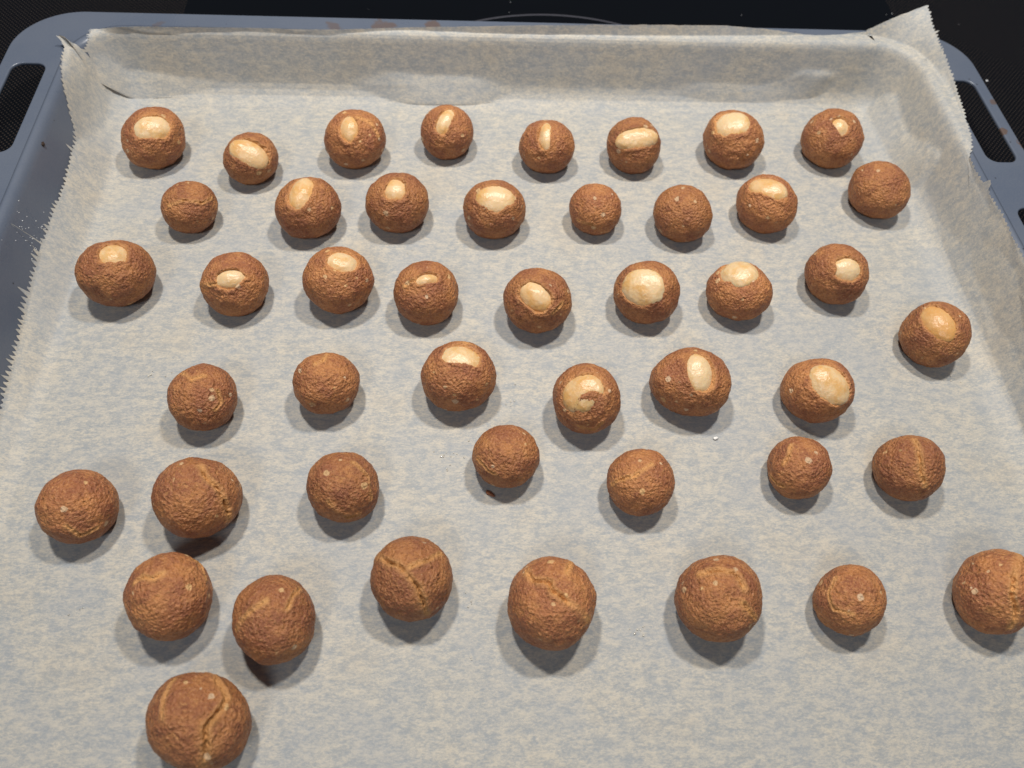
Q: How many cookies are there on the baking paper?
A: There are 46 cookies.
